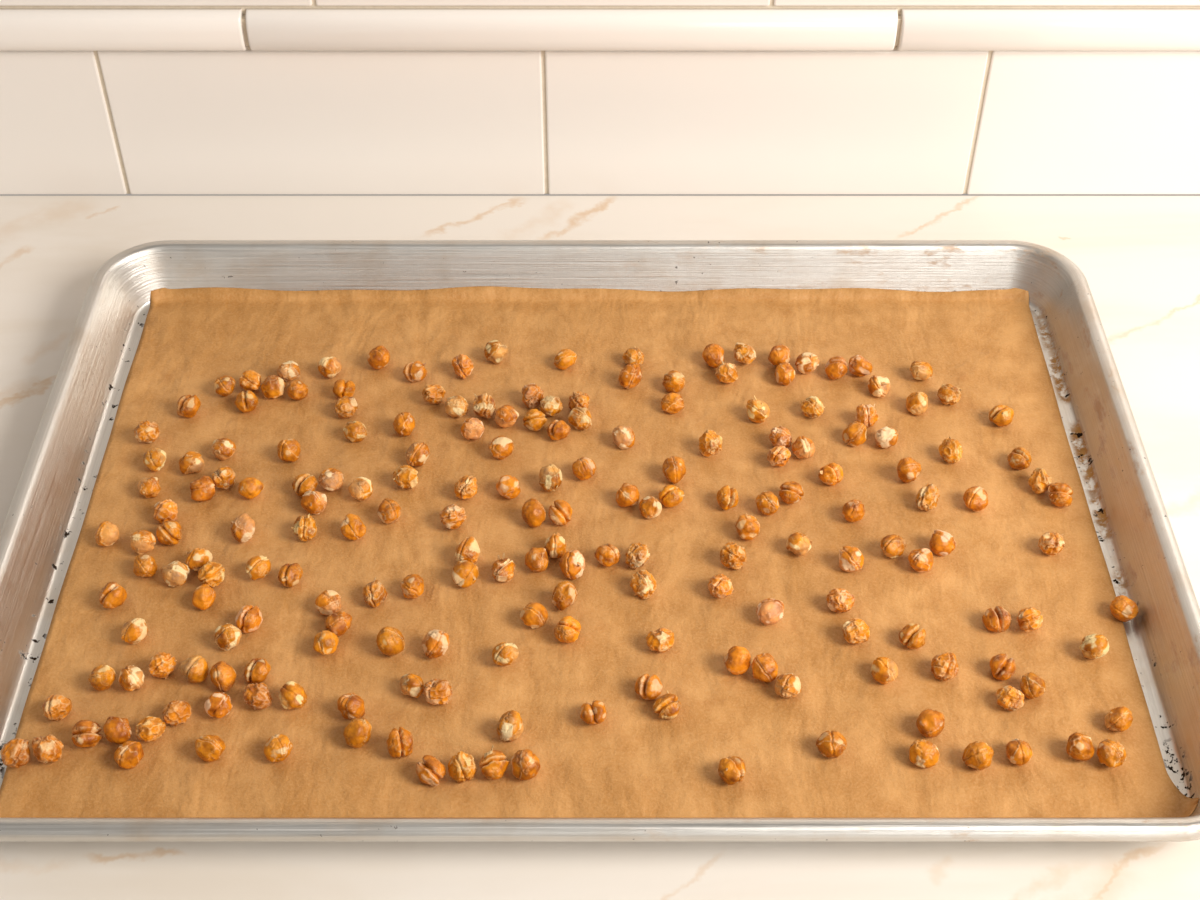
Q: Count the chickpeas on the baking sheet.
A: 200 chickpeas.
